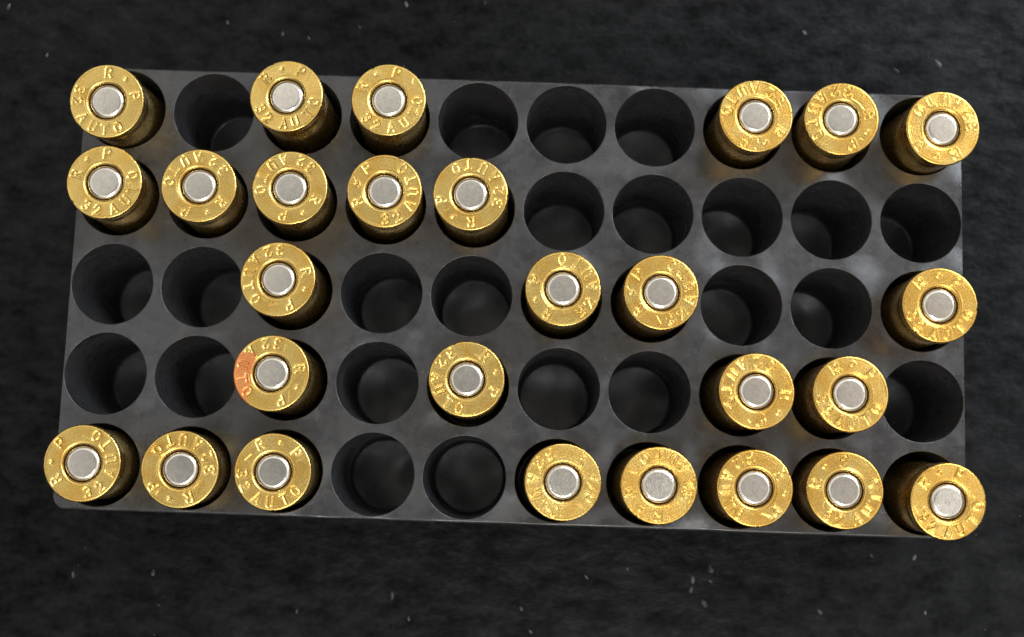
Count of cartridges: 27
